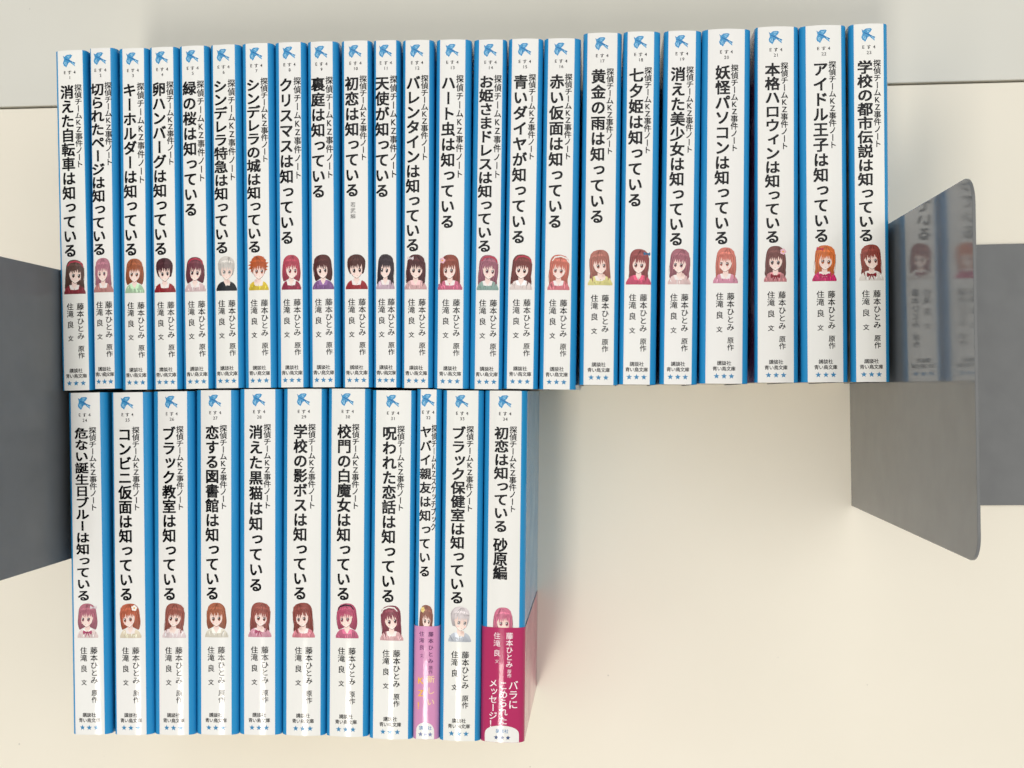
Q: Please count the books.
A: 34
